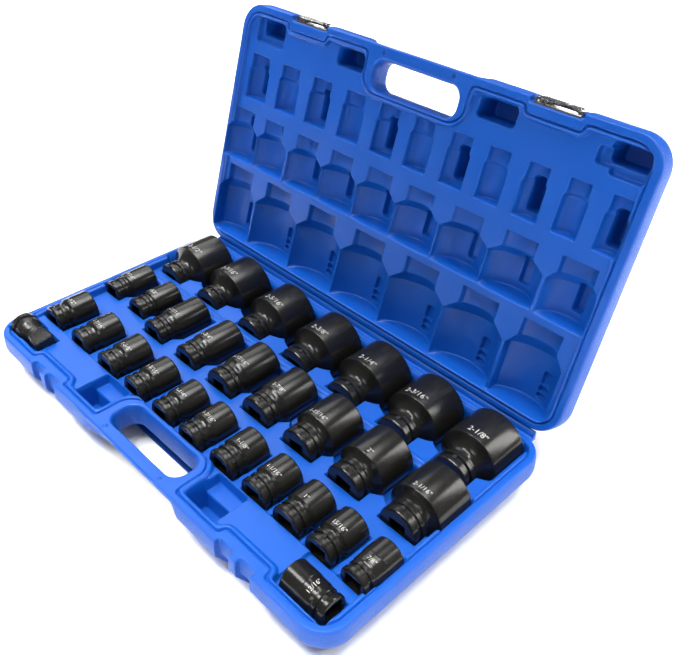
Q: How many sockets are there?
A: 28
